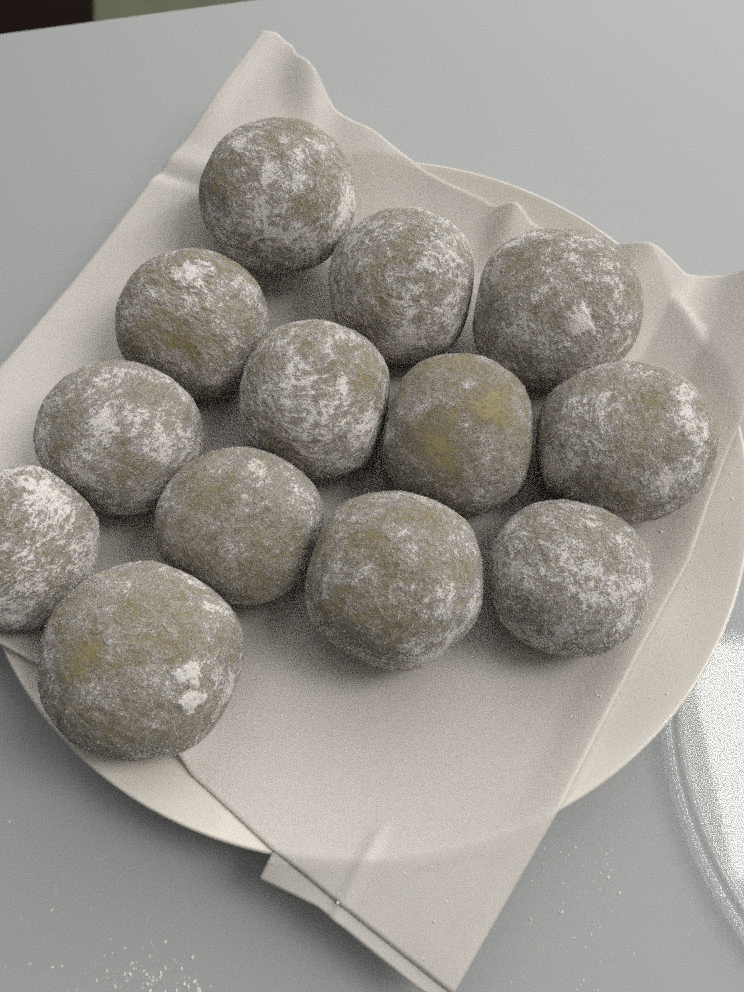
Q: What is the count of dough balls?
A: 13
